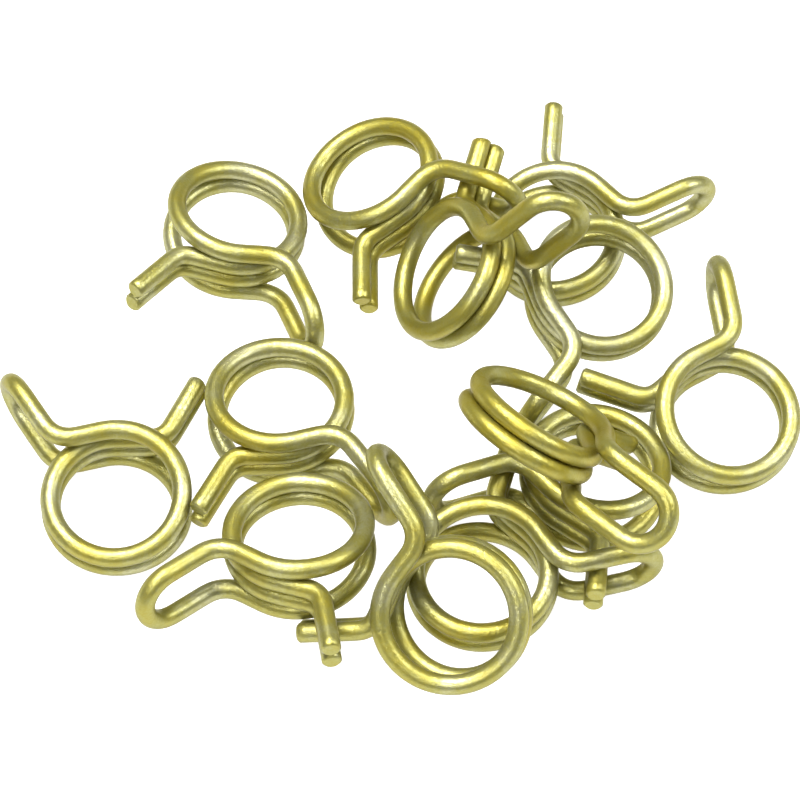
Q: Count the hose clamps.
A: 13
